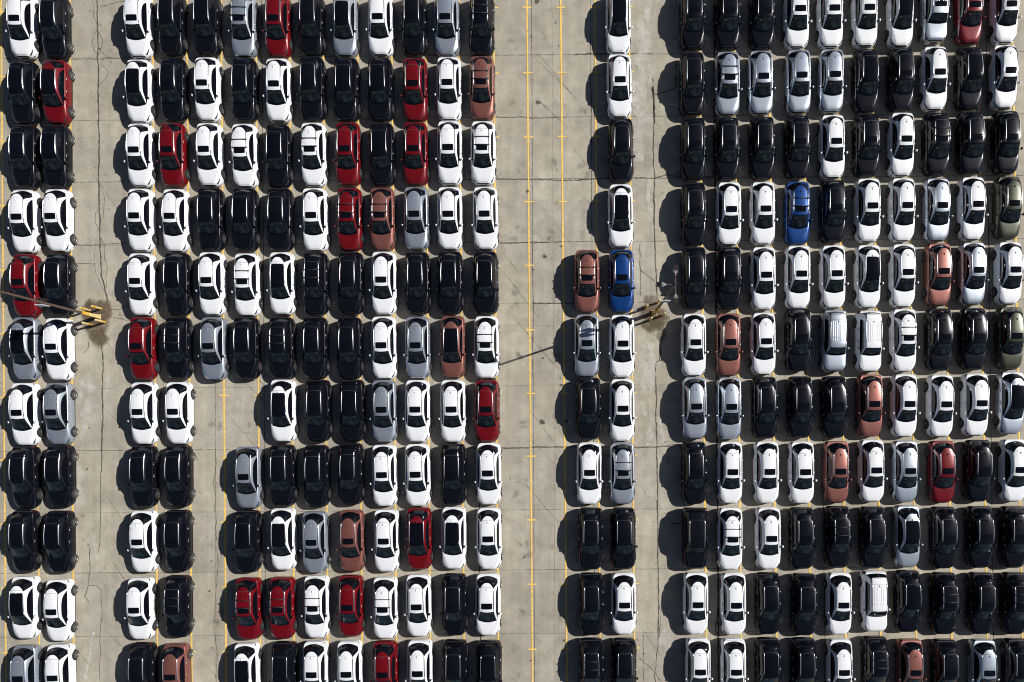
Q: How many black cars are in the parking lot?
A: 103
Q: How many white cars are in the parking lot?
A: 102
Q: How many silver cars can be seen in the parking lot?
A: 28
